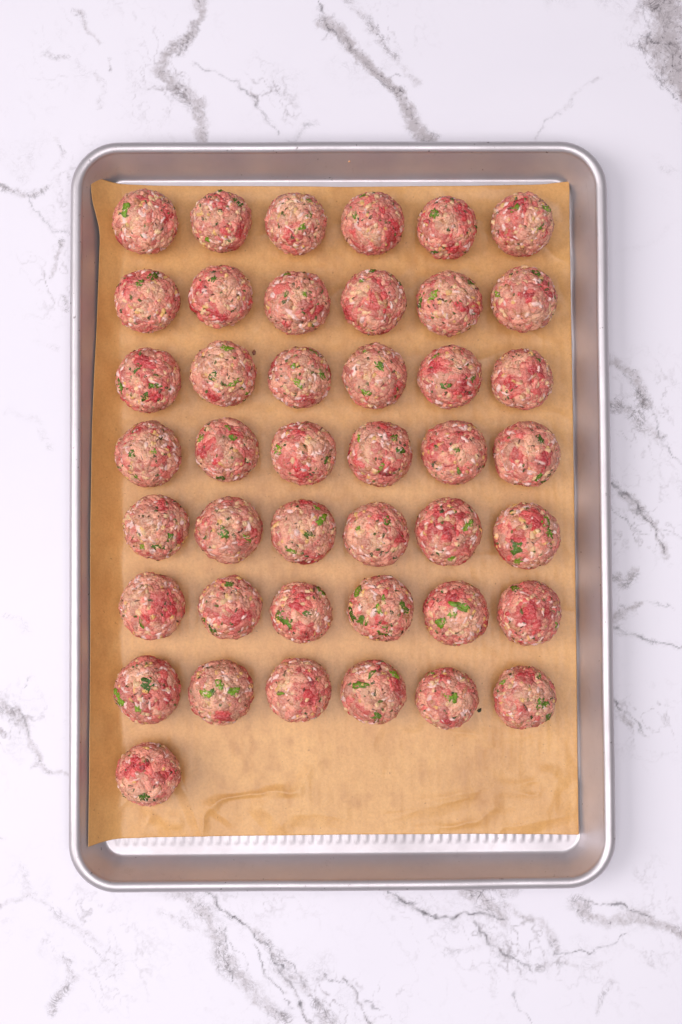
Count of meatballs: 43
